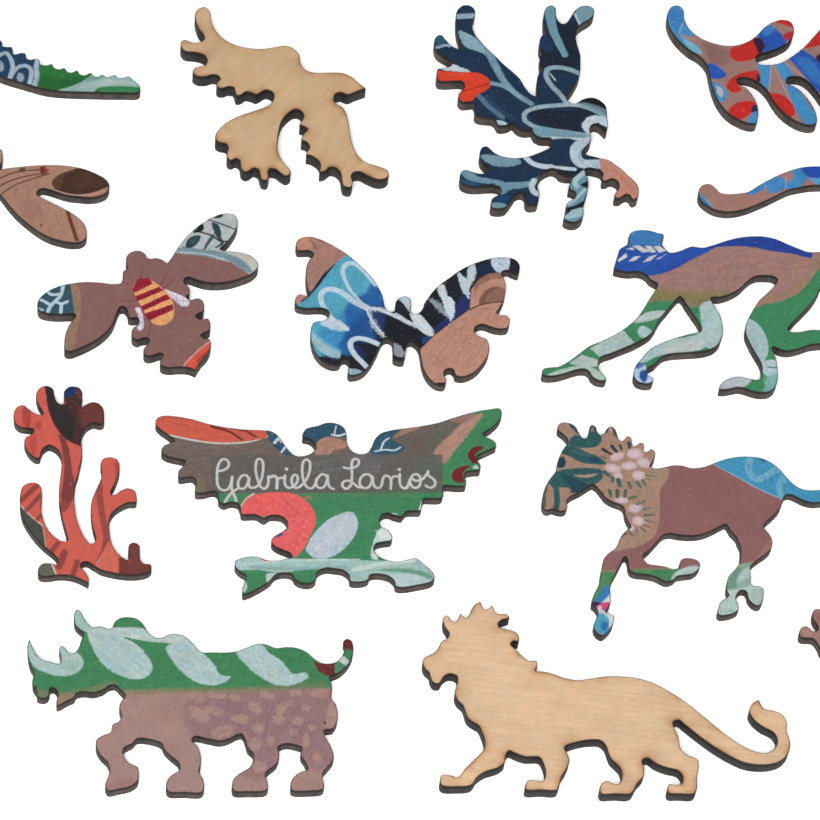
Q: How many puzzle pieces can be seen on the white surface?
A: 15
